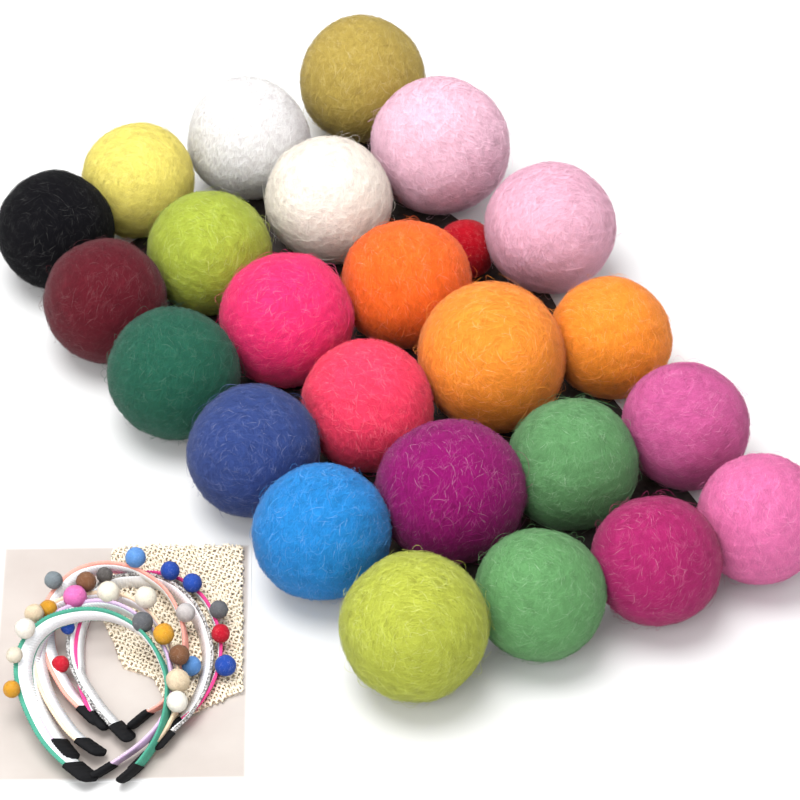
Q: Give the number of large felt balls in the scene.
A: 25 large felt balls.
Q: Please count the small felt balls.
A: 26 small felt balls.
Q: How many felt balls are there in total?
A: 51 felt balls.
